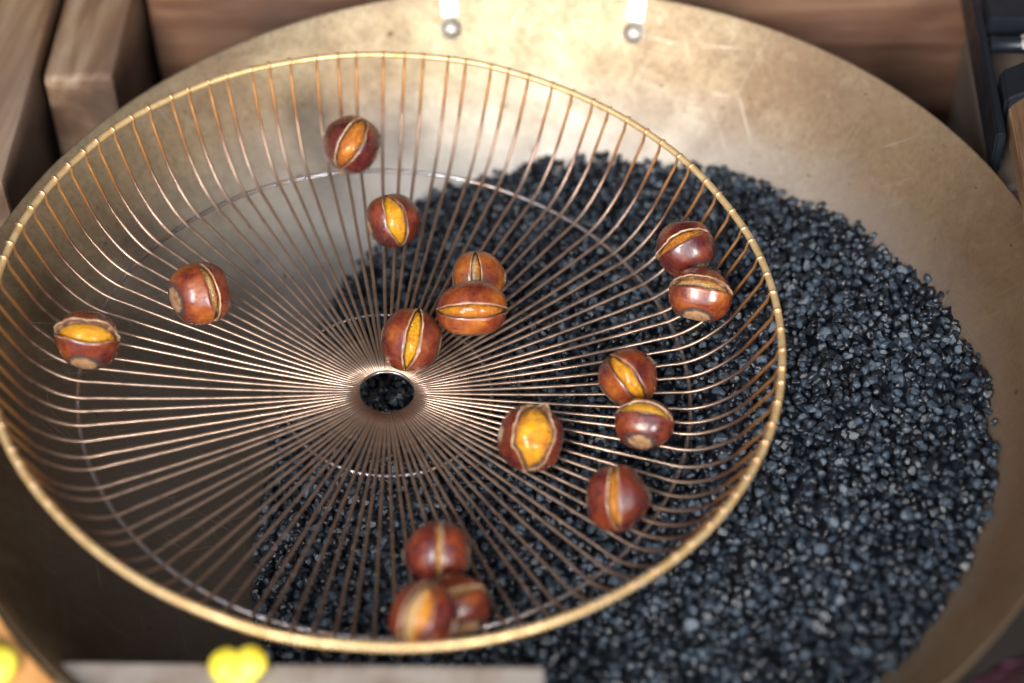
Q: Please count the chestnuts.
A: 16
